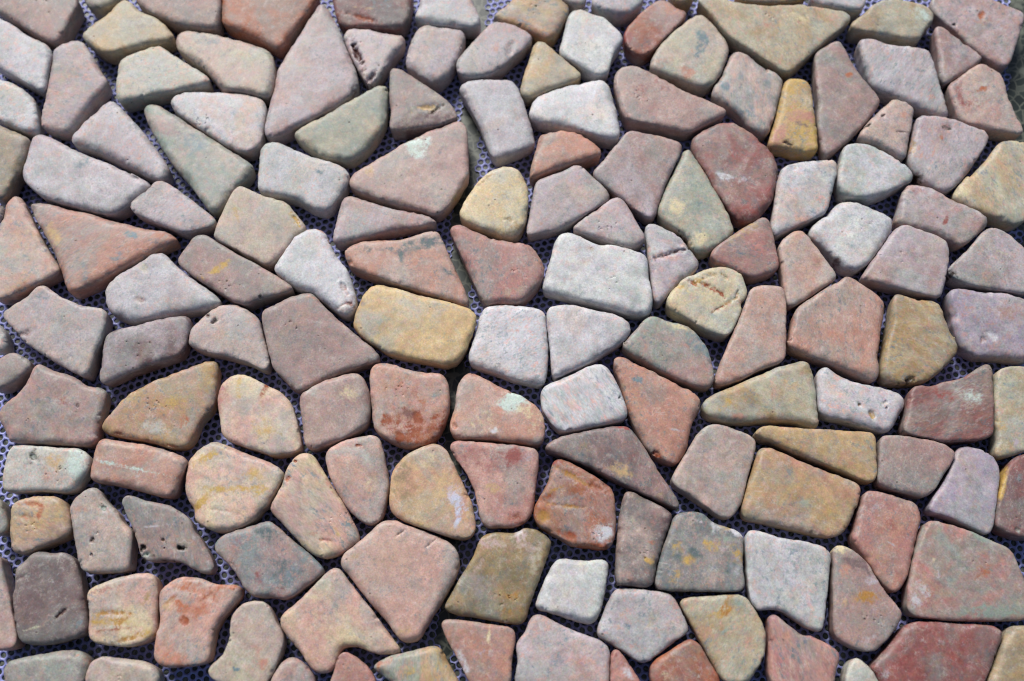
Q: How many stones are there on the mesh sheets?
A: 155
